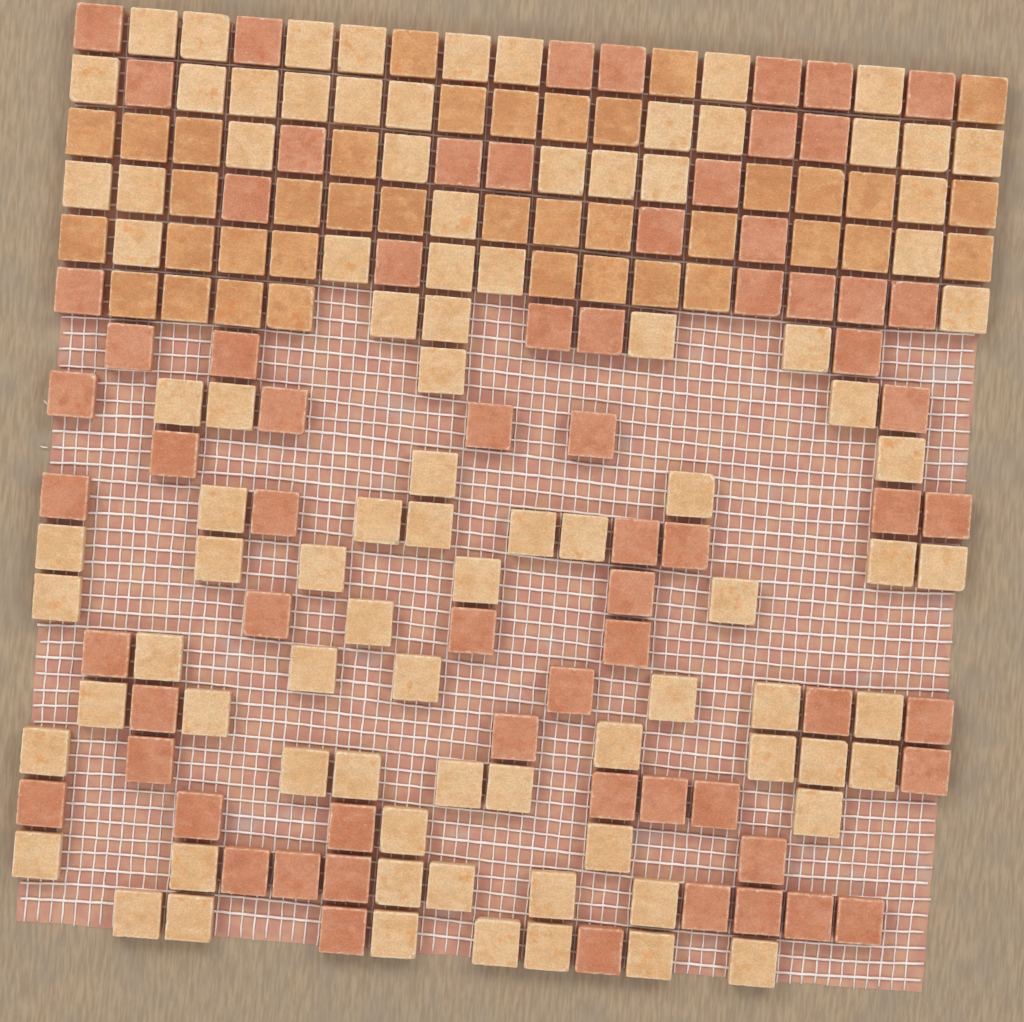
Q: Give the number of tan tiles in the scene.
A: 38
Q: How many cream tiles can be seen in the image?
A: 92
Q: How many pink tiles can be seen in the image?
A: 68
